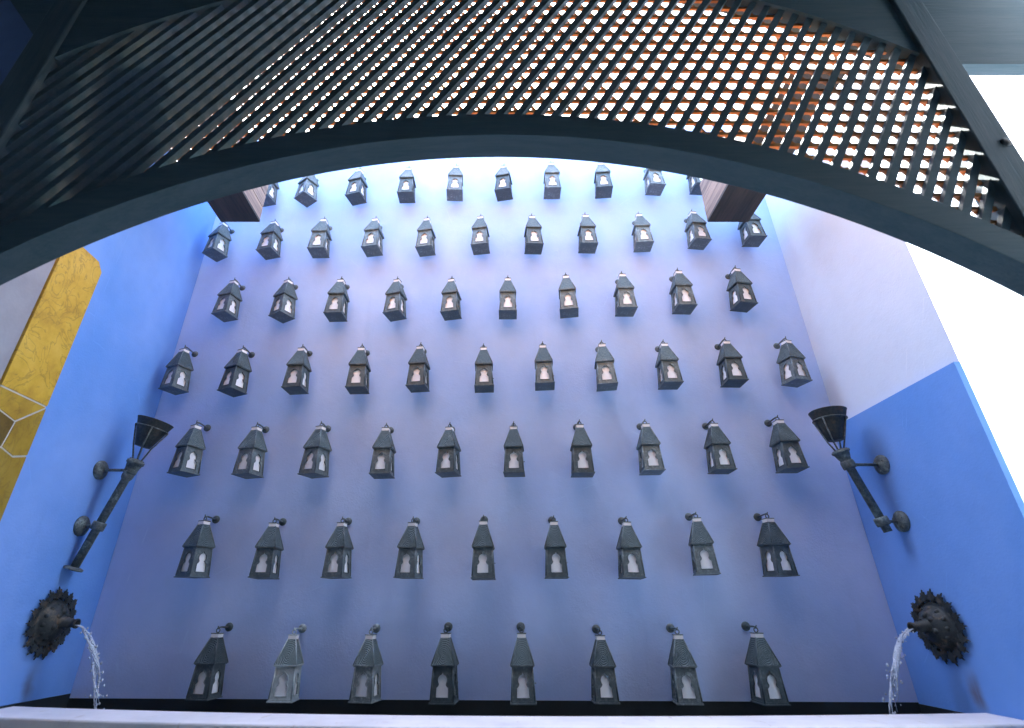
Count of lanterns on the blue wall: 69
